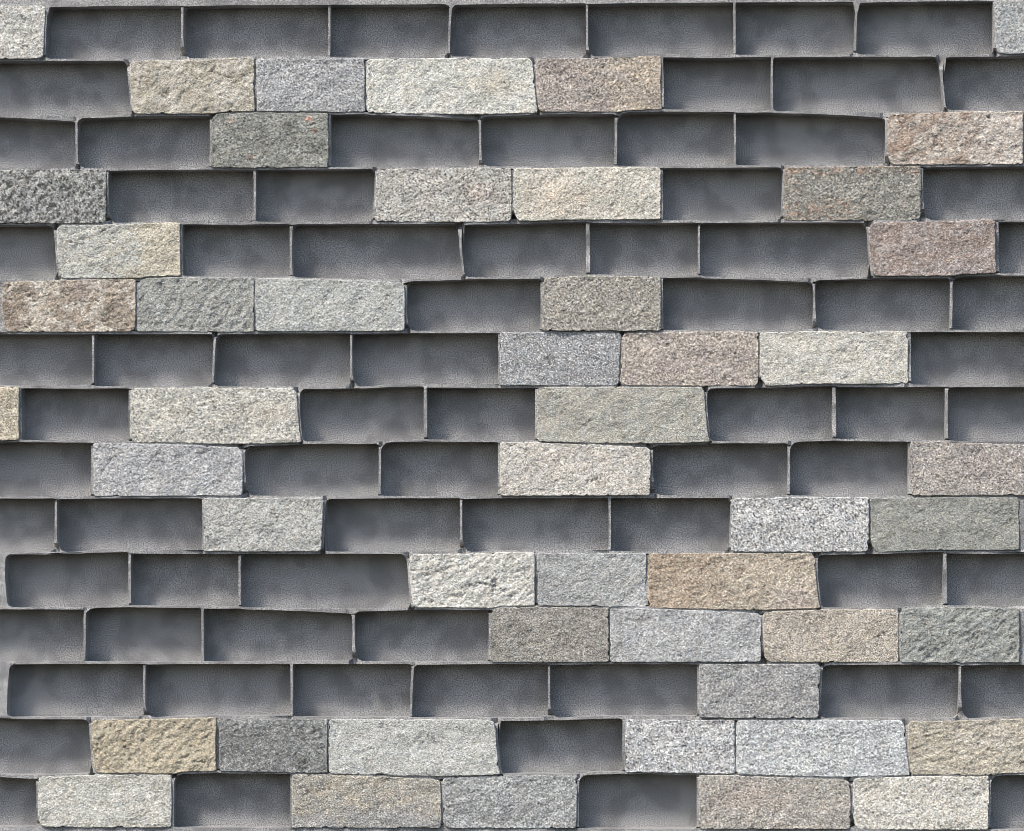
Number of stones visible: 49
